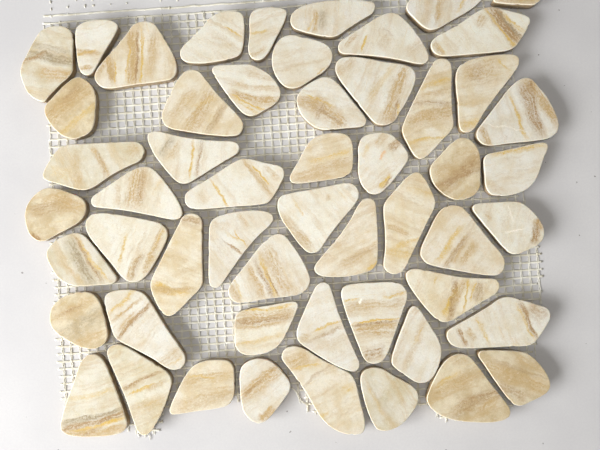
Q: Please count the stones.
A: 54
